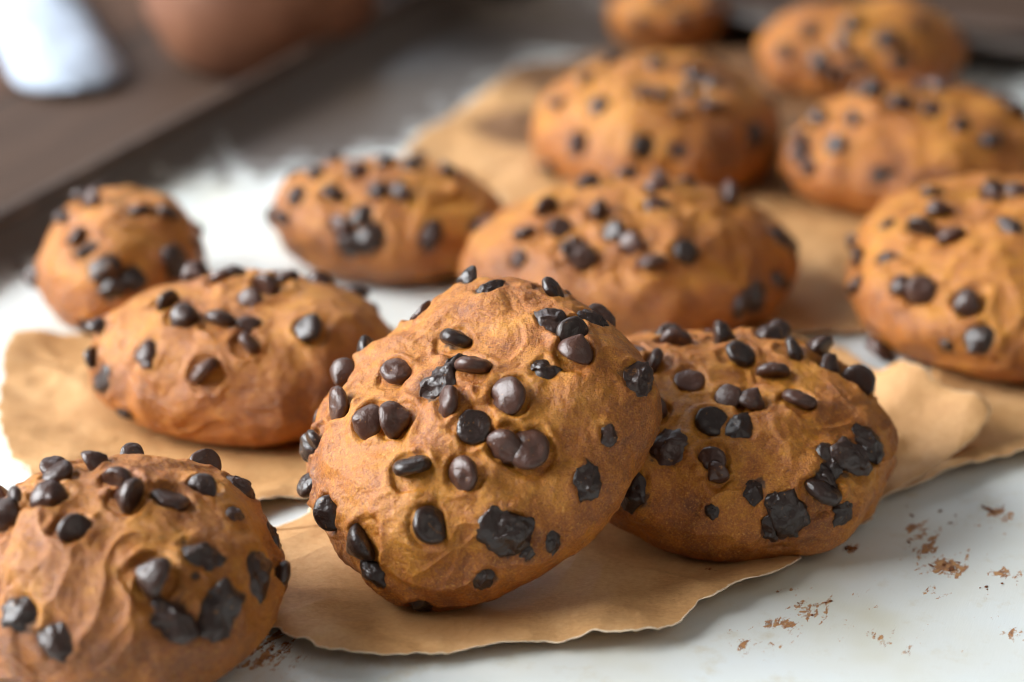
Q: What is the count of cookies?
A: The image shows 12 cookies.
